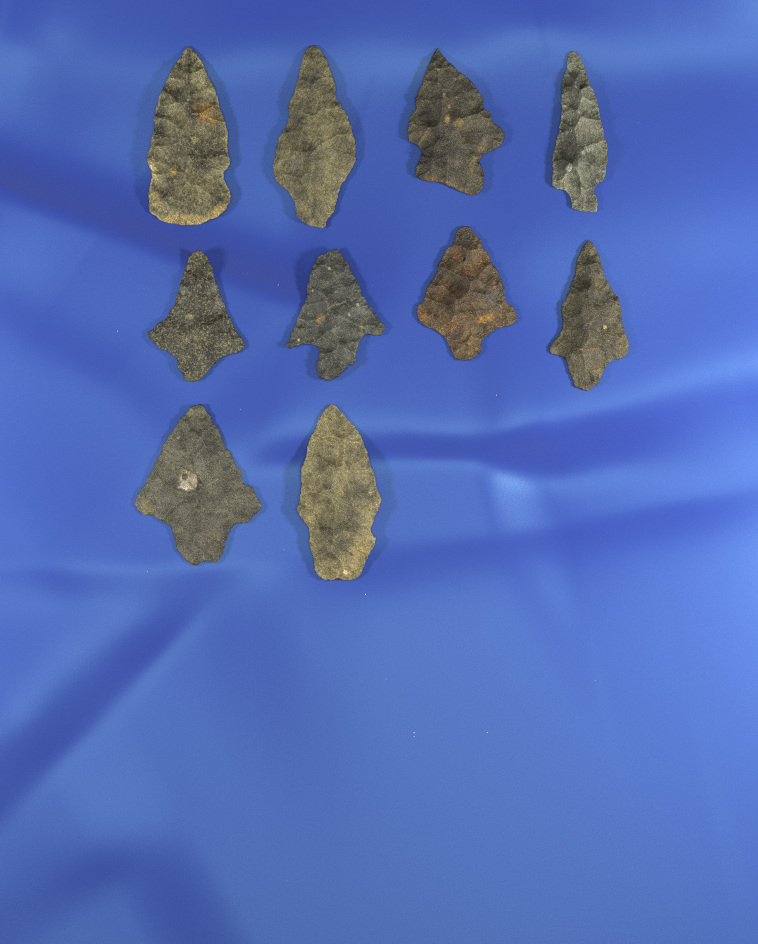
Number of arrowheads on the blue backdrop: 10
